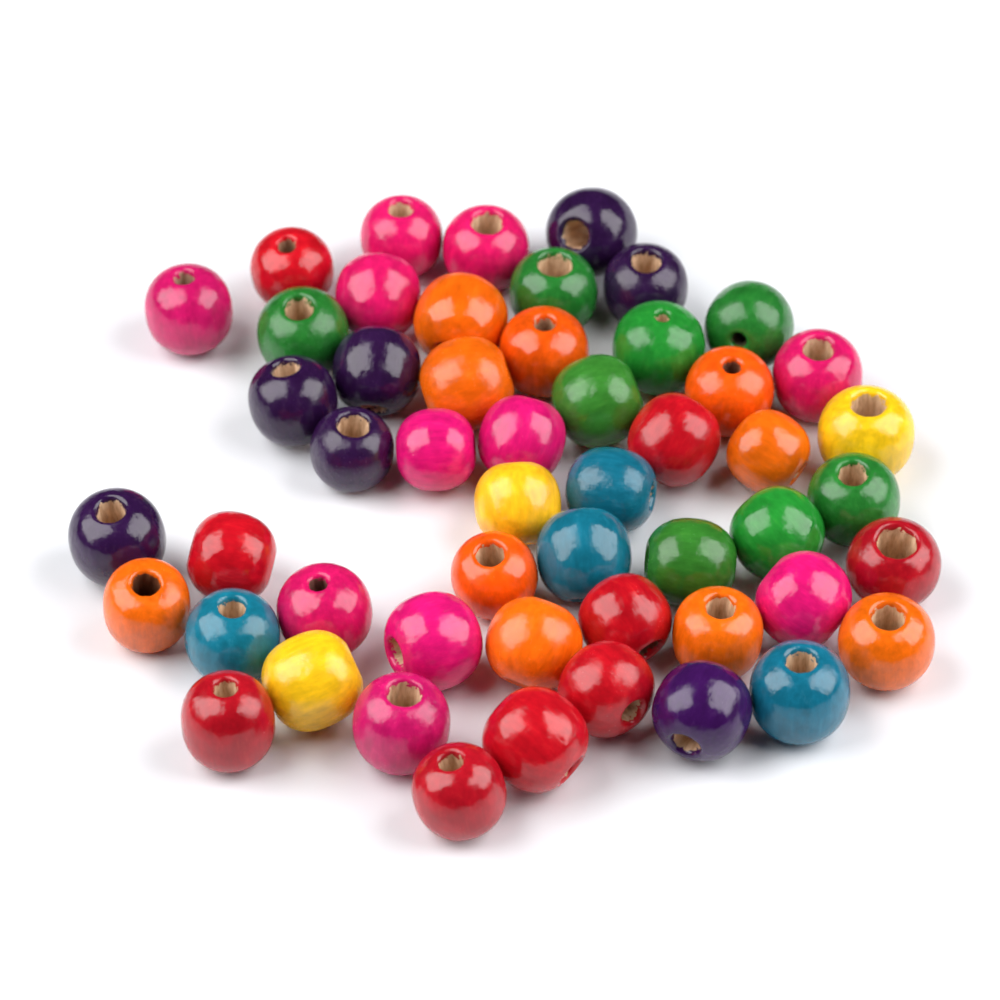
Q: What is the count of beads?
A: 52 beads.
